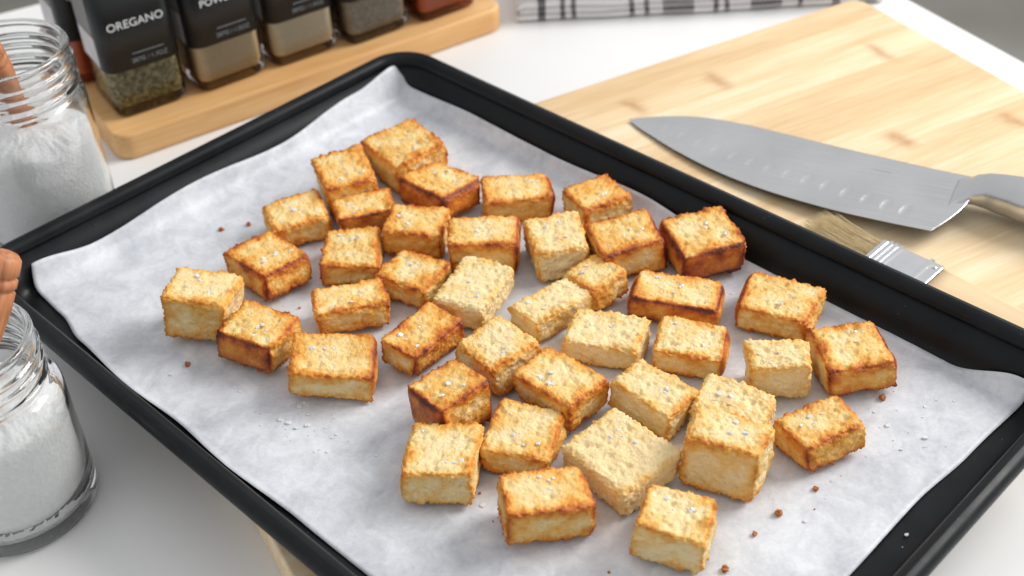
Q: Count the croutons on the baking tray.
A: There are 41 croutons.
